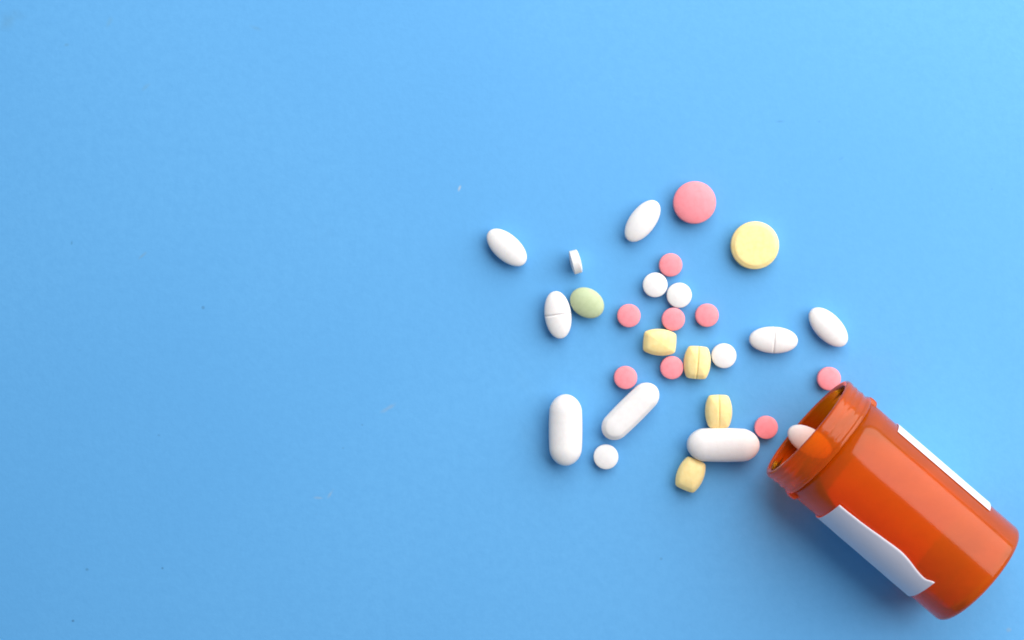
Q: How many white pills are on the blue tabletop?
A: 14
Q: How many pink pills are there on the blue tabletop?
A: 9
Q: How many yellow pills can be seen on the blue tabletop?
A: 5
